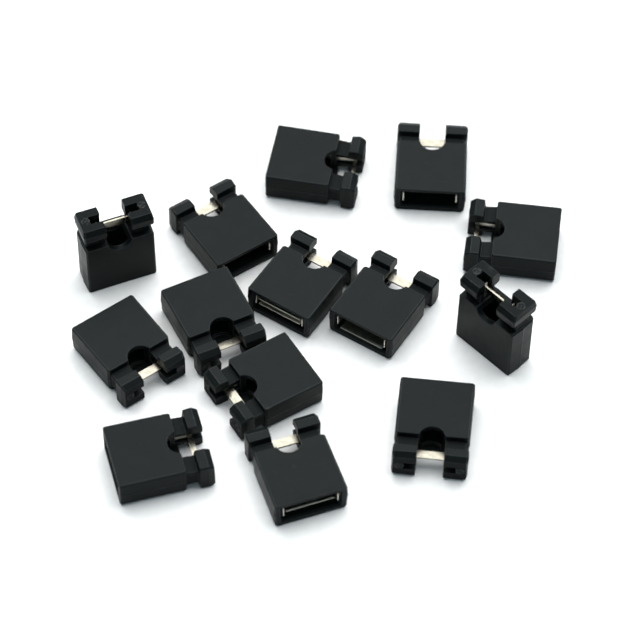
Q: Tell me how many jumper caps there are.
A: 14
